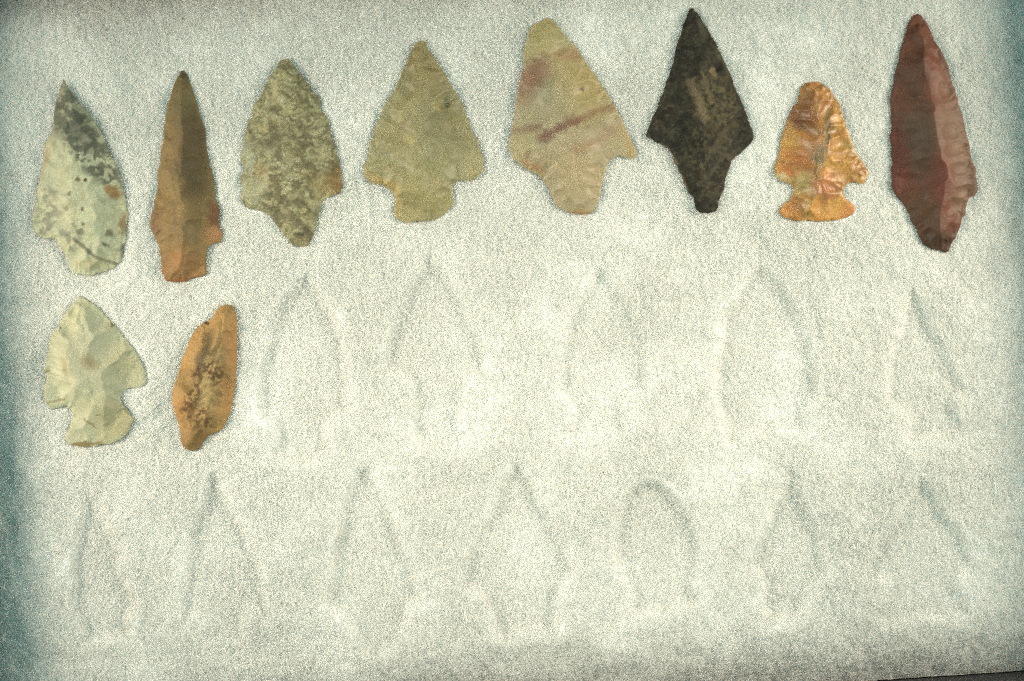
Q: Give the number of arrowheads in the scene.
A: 10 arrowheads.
